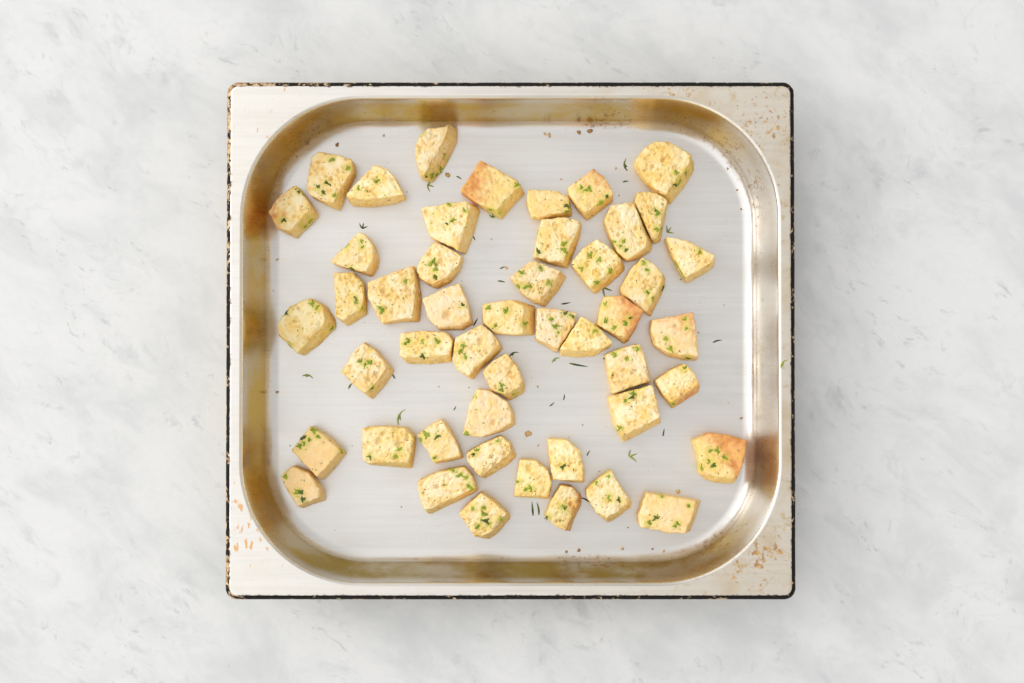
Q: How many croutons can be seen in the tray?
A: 48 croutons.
